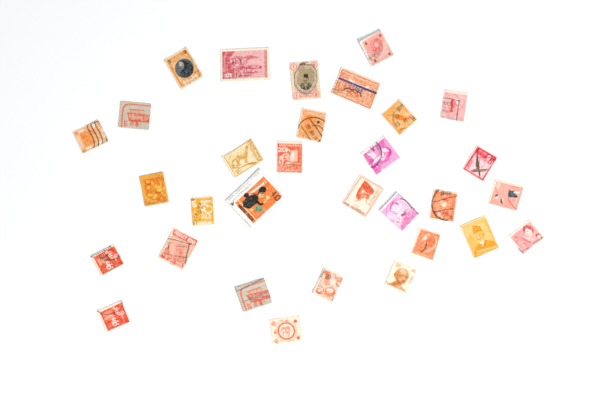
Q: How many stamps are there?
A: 31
